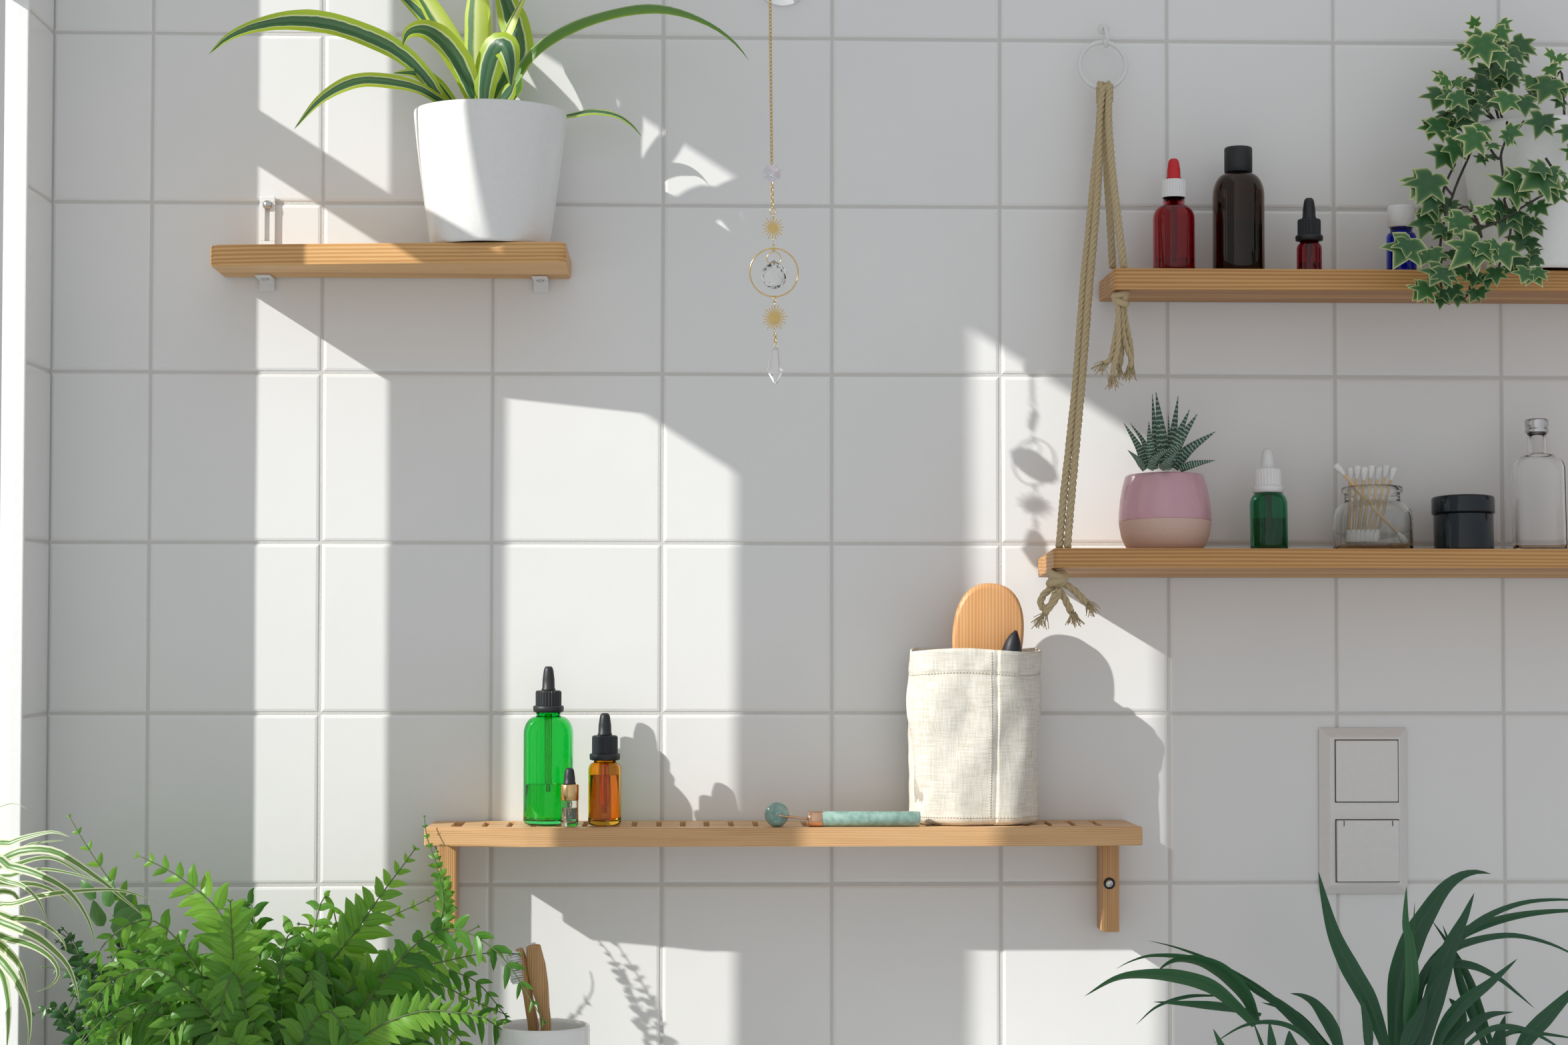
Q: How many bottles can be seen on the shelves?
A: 9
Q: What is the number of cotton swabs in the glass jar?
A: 8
